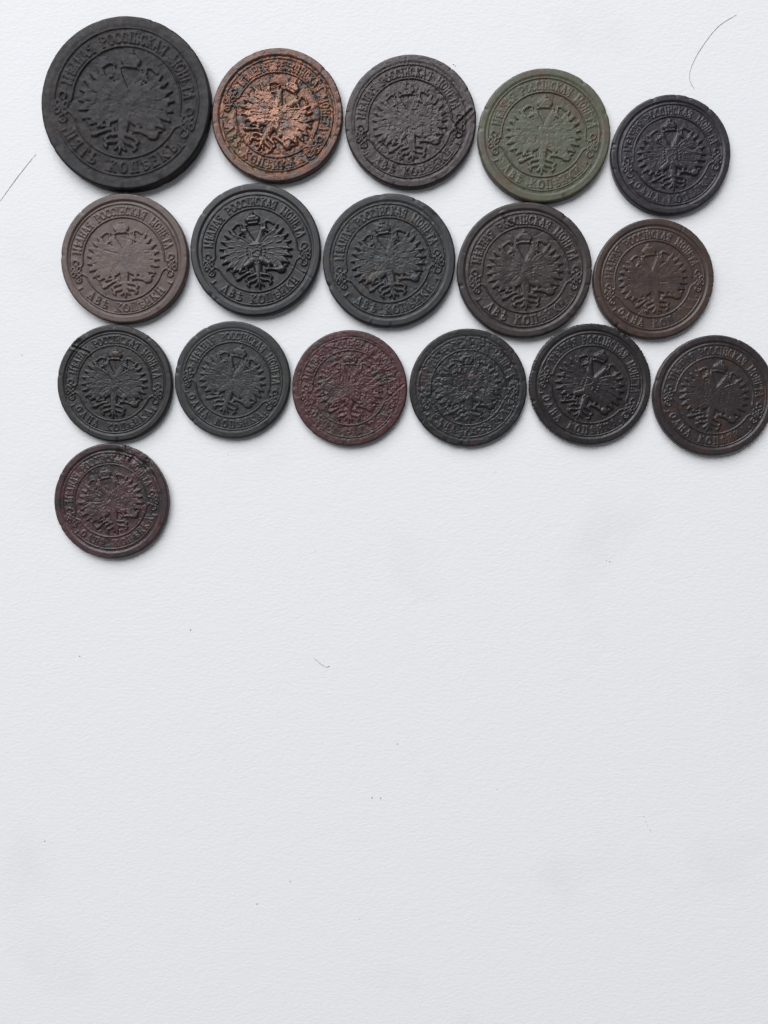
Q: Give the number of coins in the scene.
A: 17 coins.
